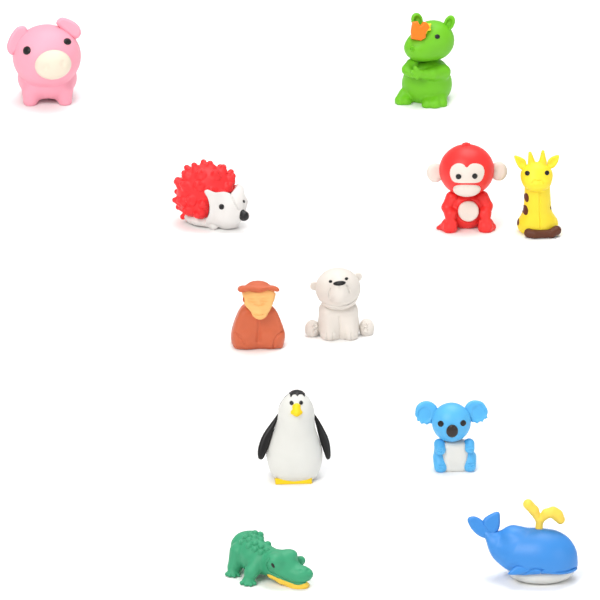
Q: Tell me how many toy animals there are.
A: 11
